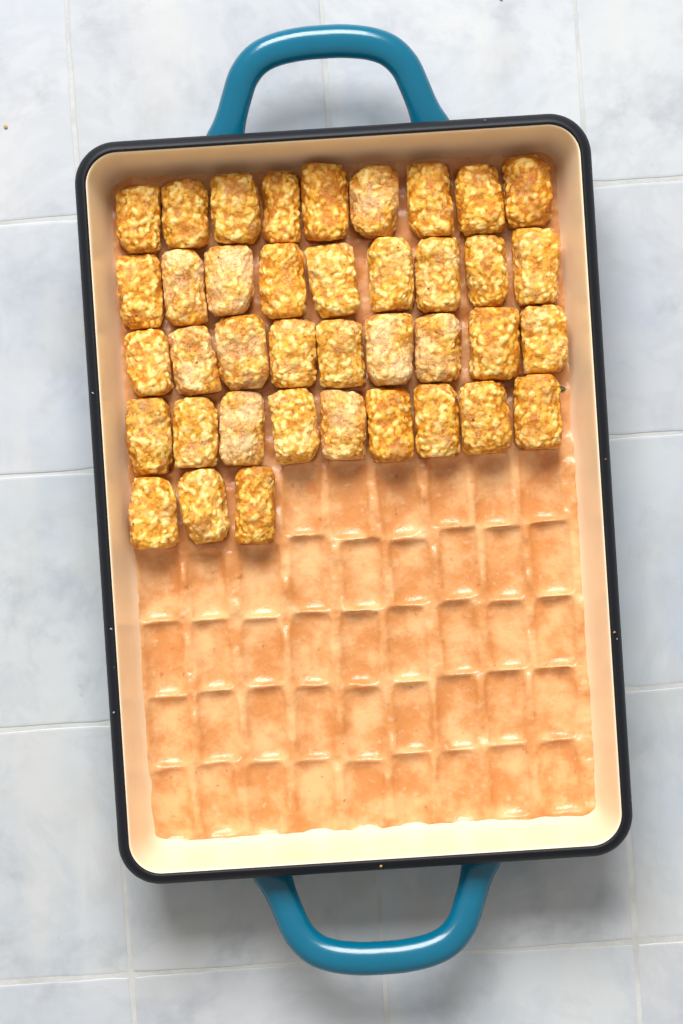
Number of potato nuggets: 39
